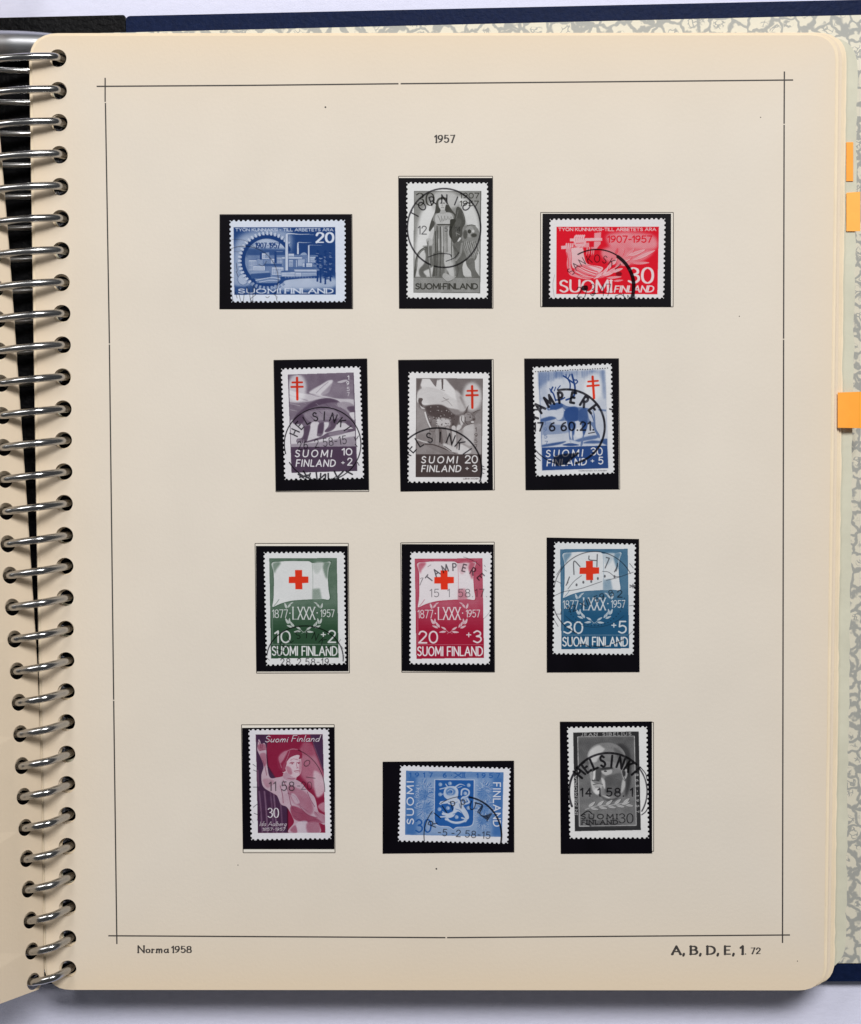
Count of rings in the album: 30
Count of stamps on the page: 12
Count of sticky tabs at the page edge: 3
